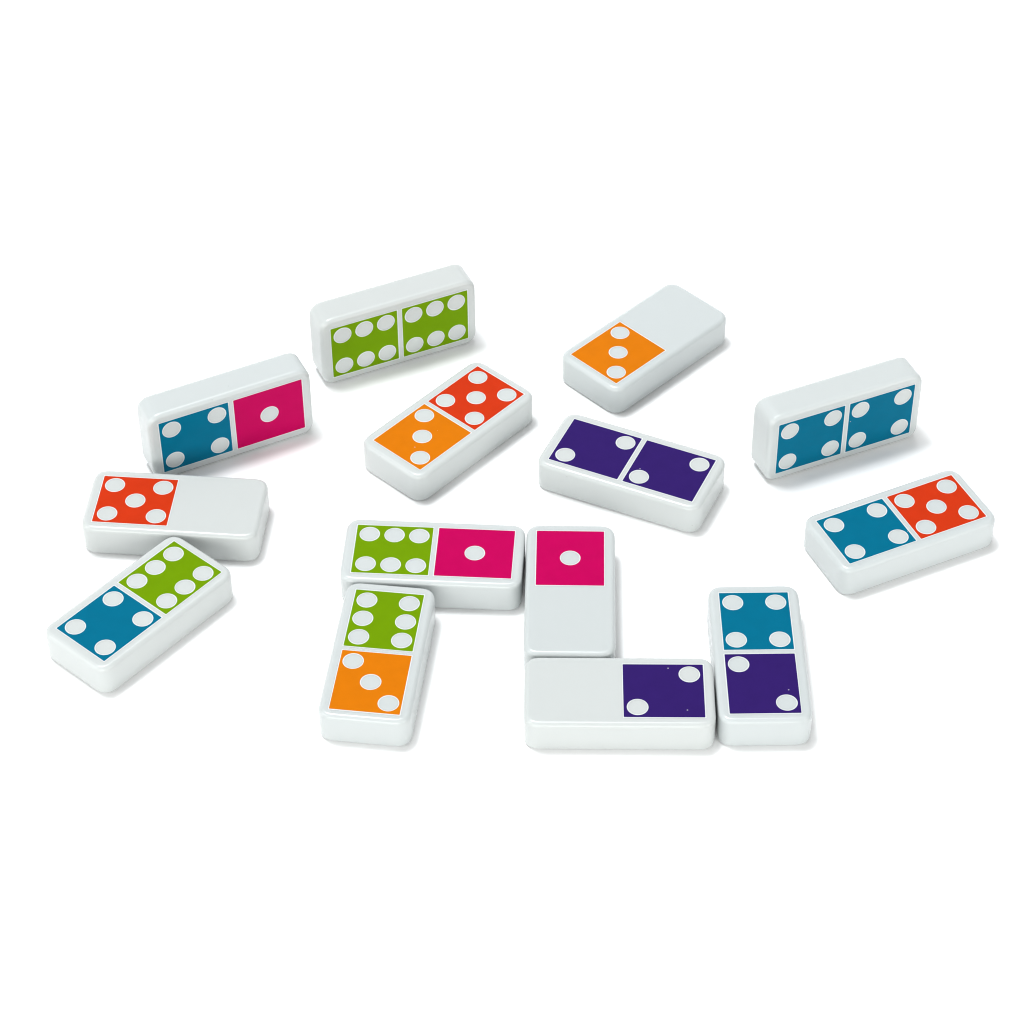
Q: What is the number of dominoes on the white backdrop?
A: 14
